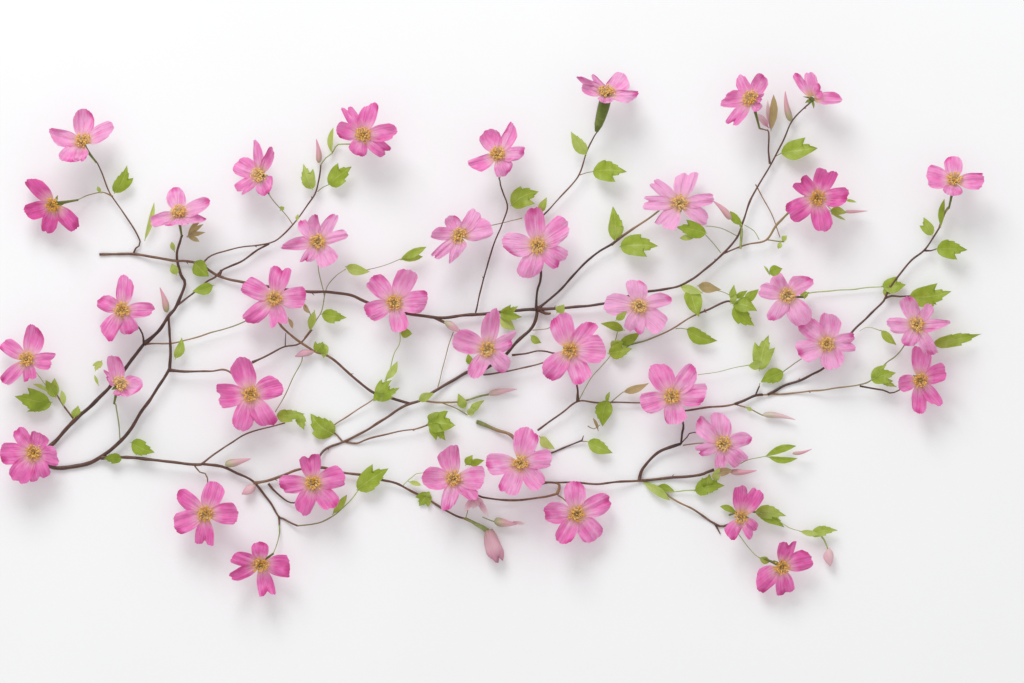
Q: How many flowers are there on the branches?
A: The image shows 39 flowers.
